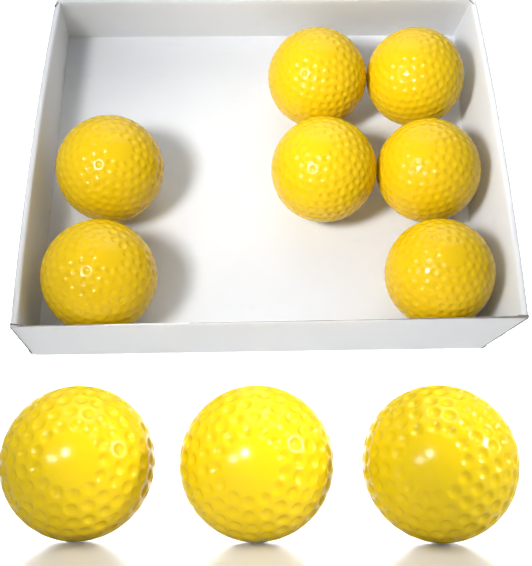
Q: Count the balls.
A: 10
